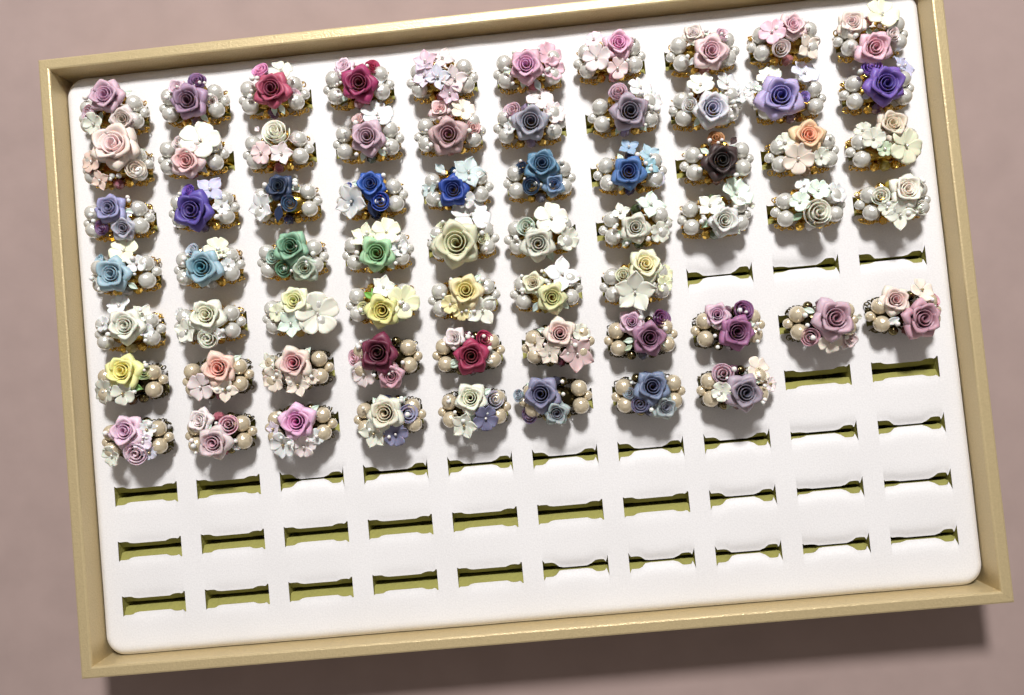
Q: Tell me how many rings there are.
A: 65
